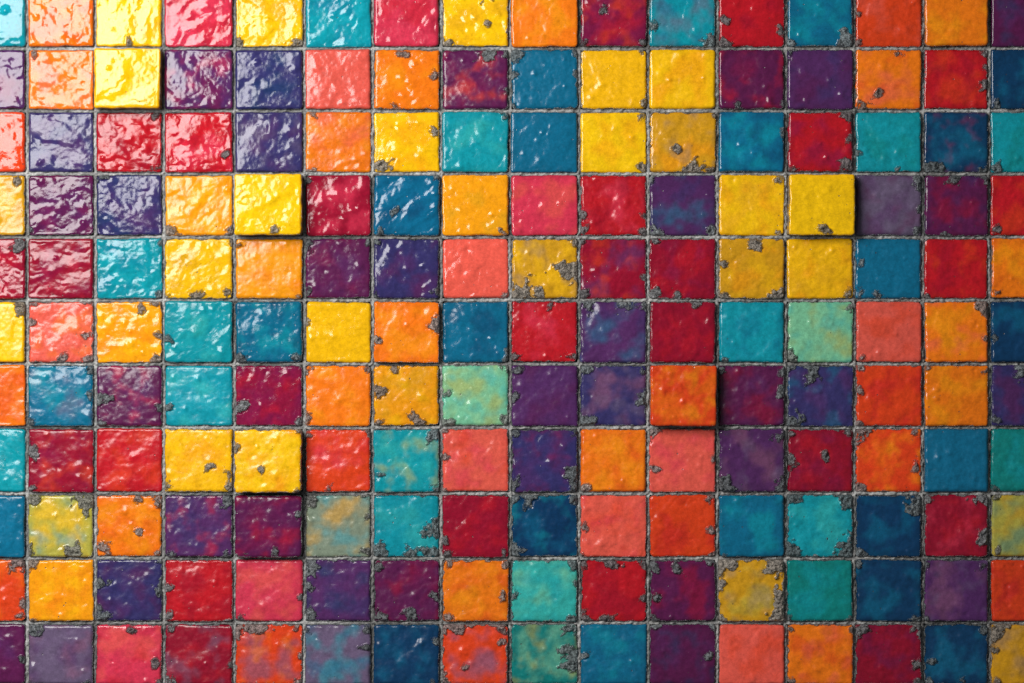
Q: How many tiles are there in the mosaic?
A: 176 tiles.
